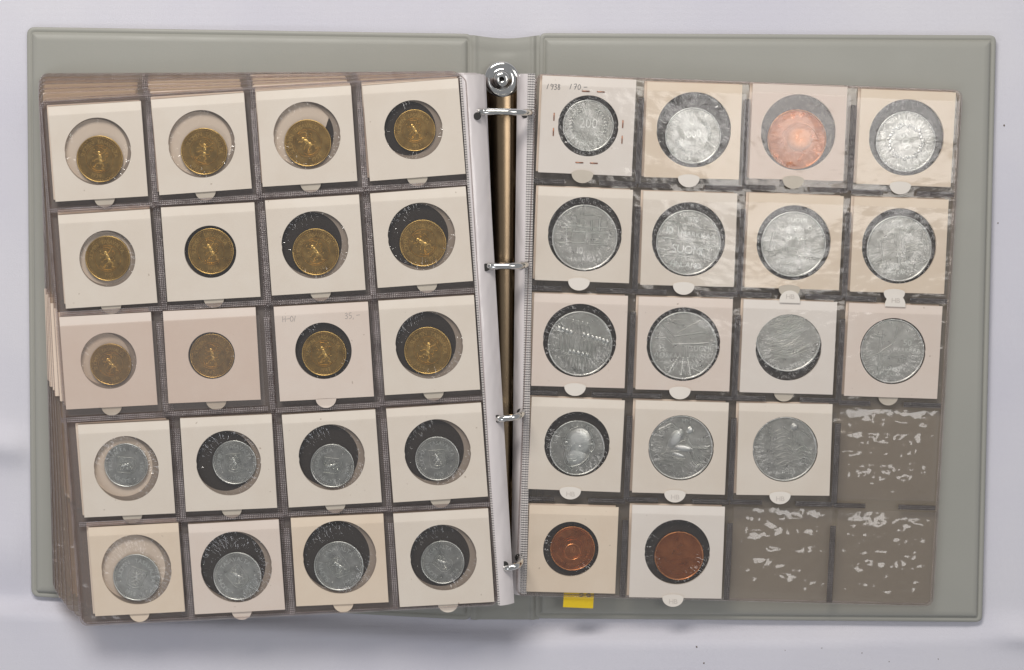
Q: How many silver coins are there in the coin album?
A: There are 22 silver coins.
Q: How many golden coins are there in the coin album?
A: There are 12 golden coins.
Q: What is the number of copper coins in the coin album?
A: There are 3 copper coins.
